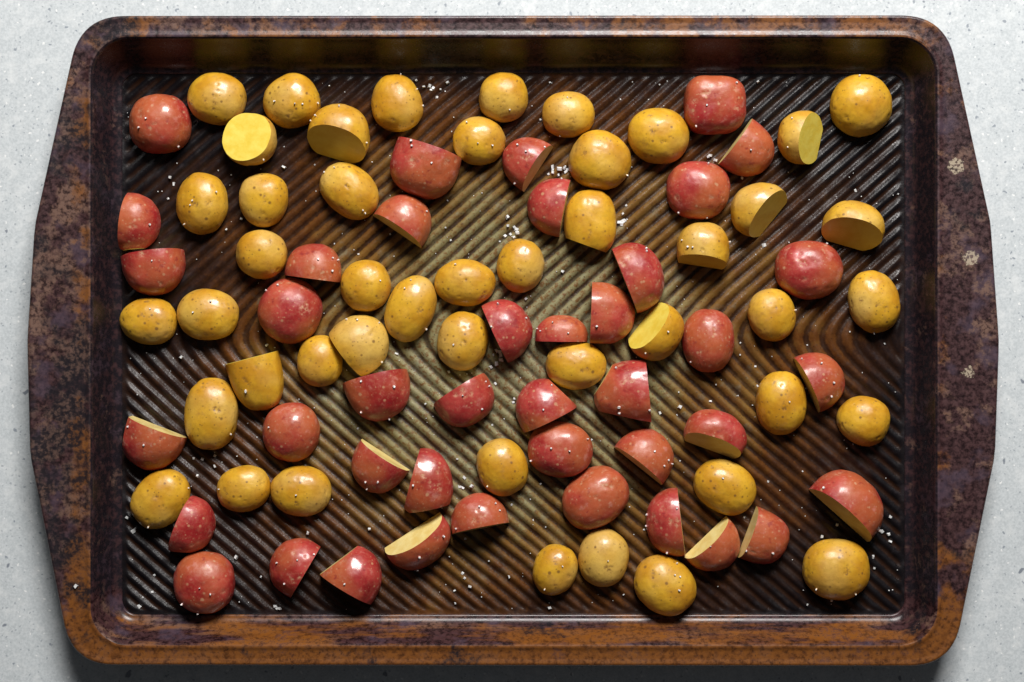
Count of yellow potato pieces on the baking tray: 46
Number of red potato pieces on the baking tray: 41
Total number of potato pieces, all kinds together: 87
